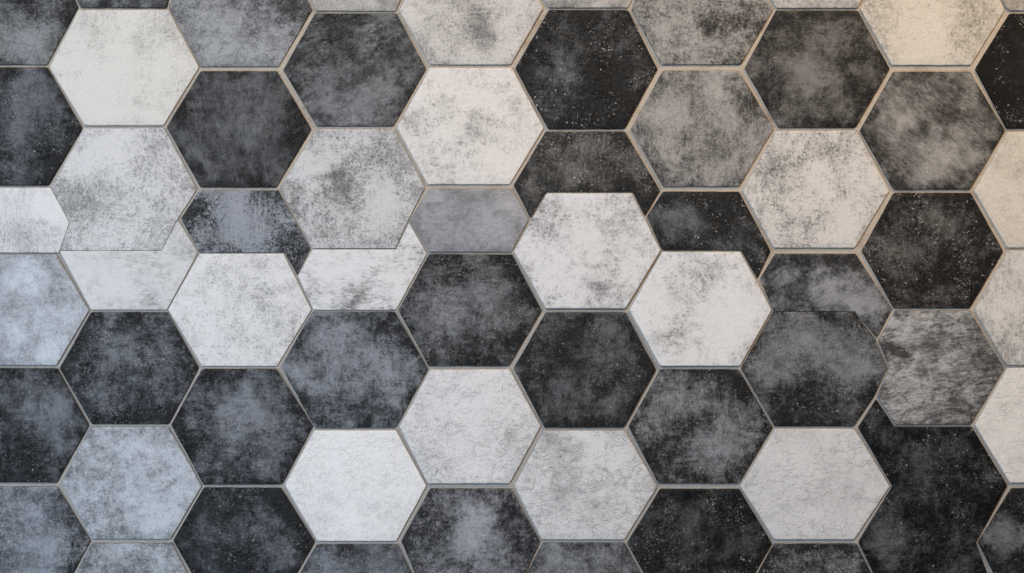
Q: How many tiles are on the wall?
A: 63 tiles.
